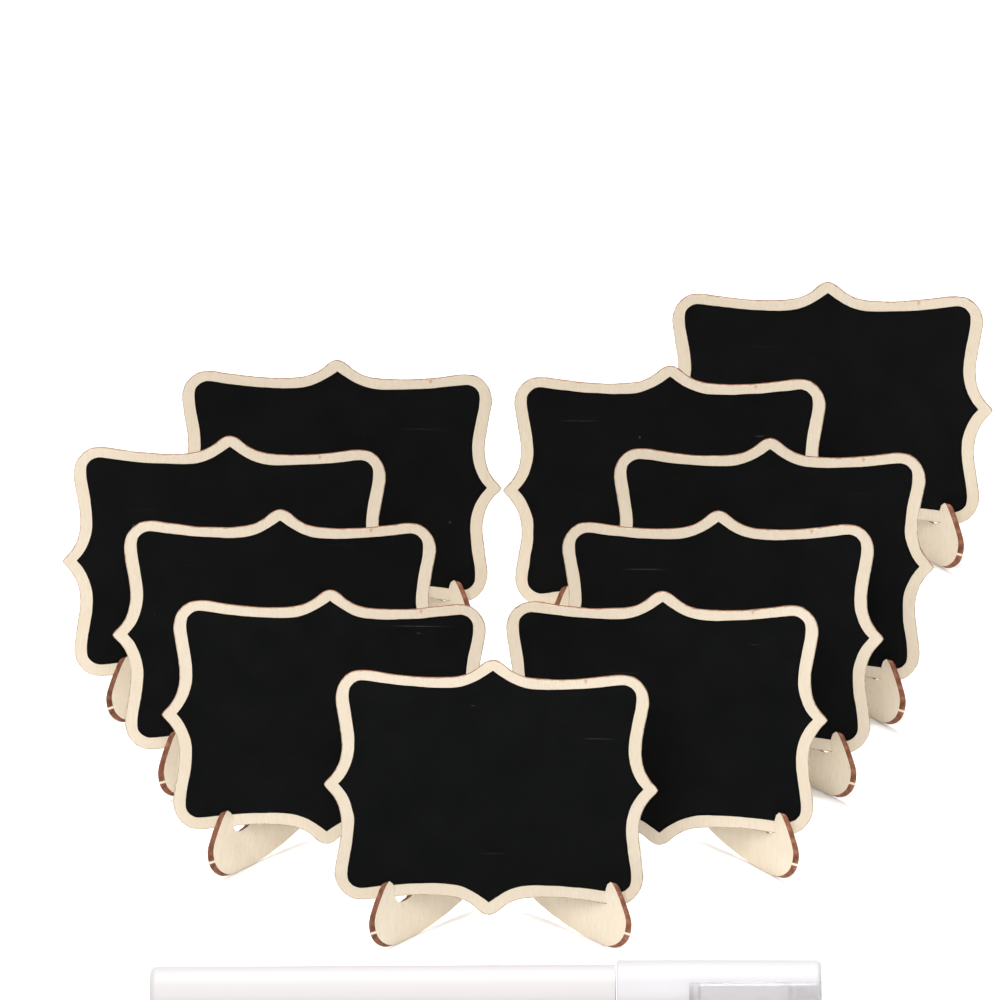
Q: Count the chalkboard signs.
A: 10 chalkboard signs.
